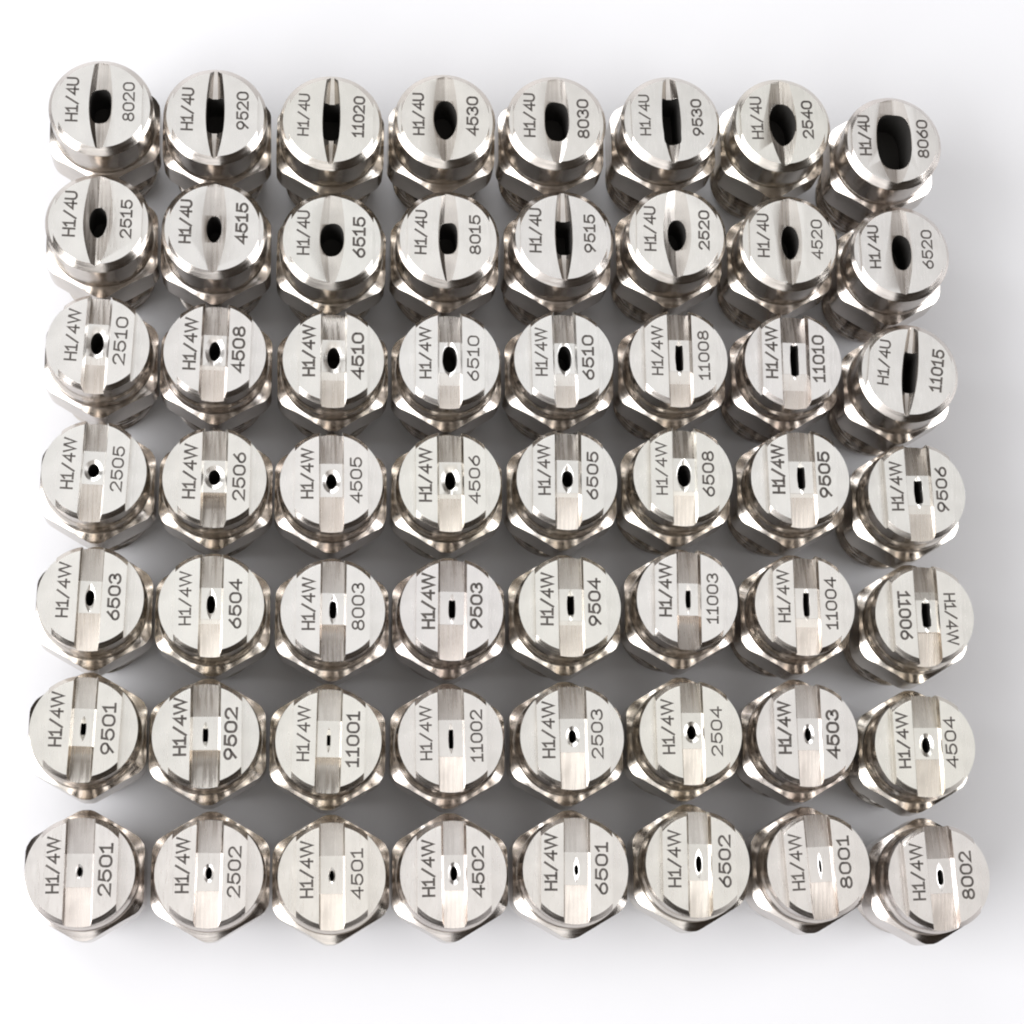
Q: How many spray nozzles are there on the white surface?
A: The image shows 56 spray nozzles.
